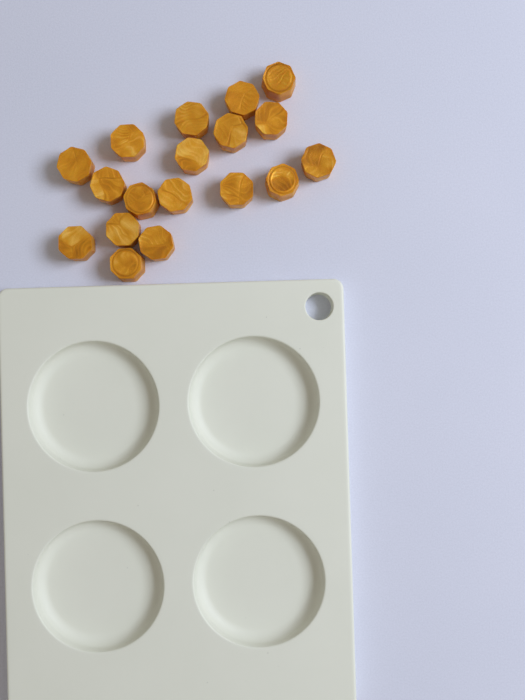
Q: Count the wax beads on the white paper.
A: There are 18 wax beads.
